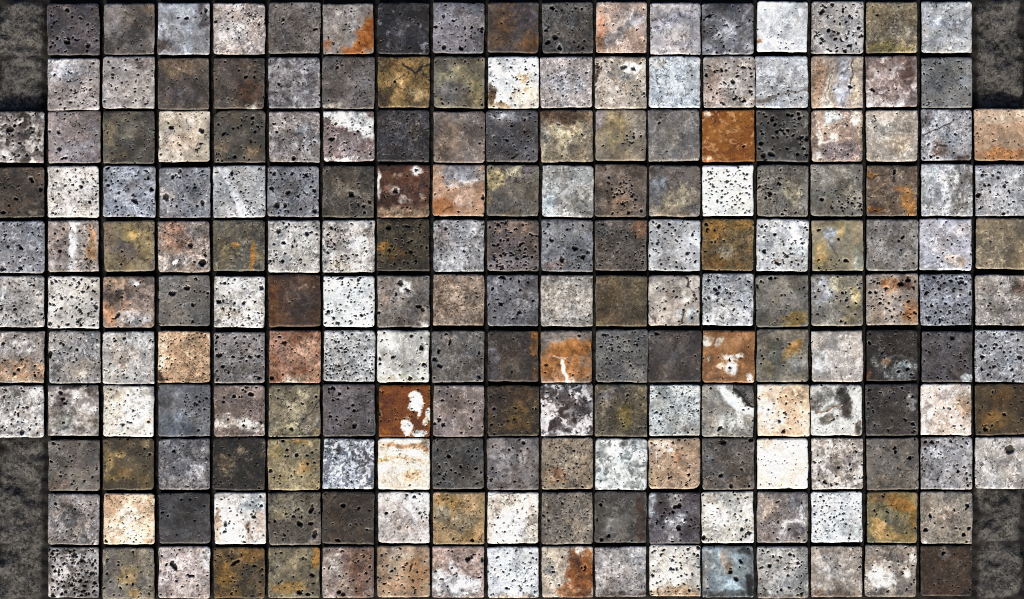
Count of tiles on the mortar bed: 200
